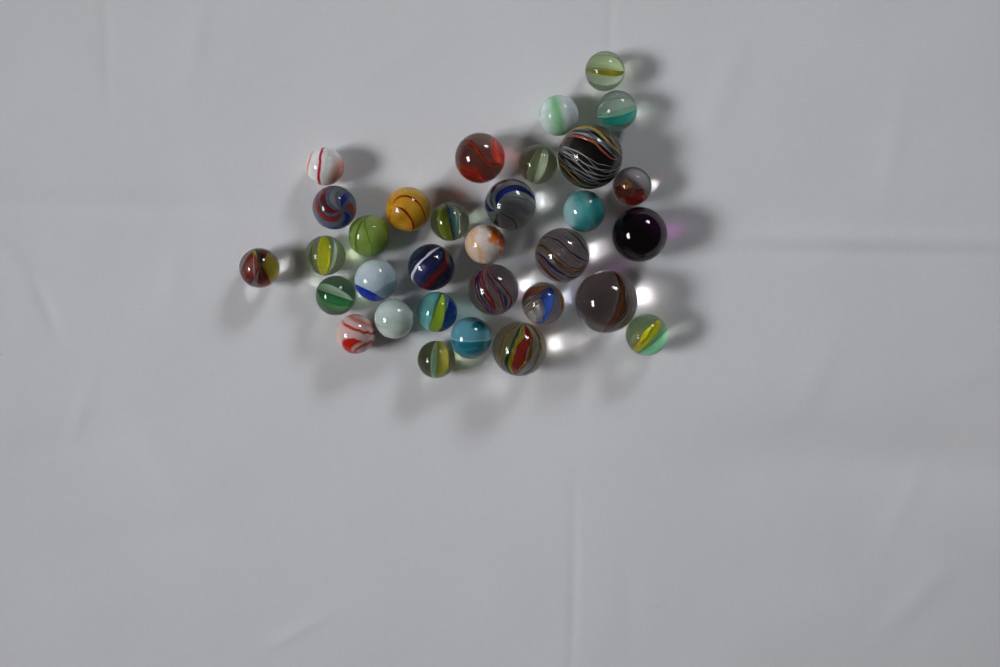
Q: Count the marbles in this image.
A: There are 32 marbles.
